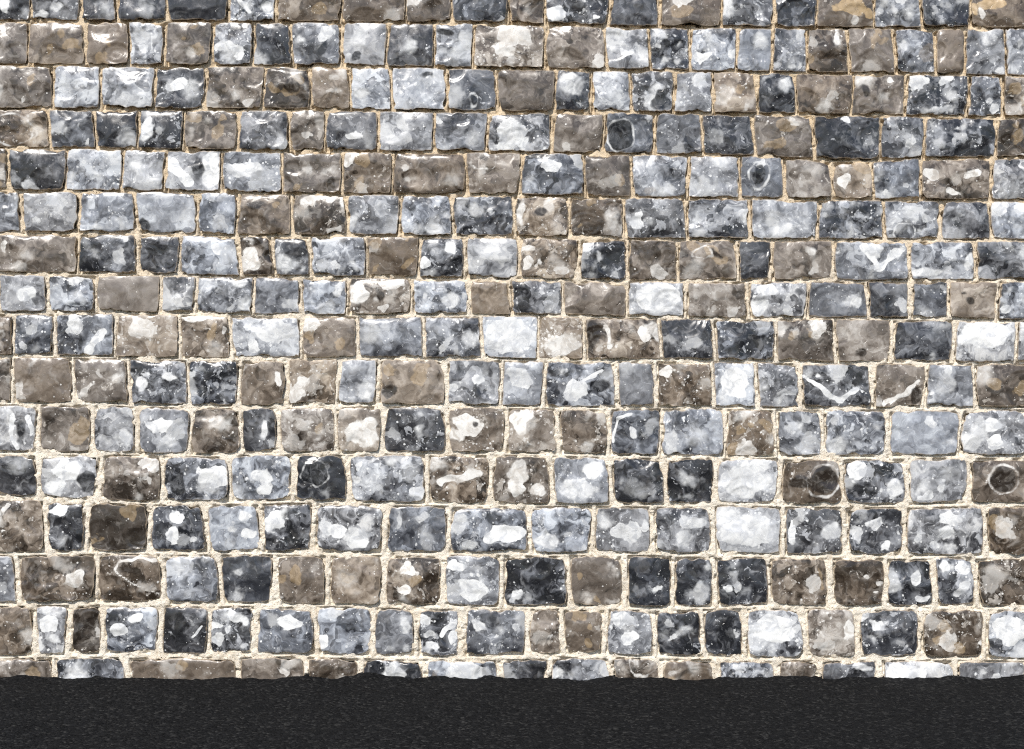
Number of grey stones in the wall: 200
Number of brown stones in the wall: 112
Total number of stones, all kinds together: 312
